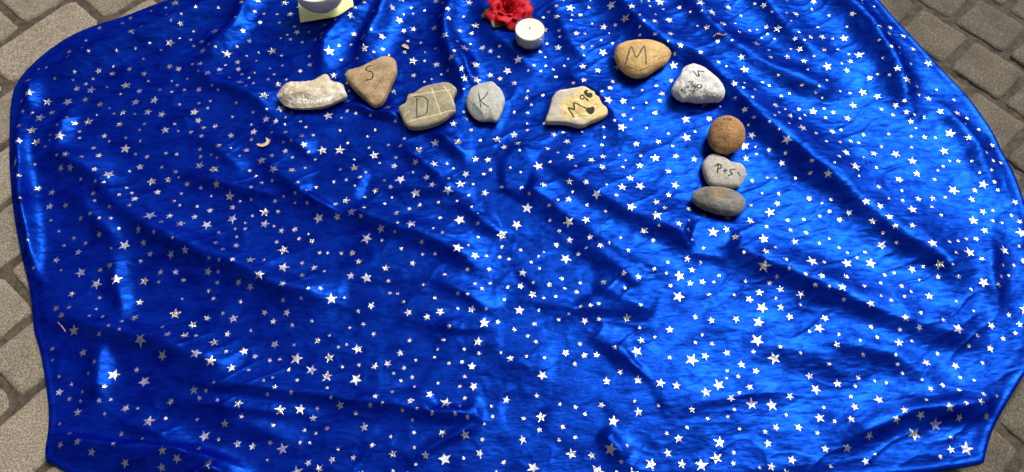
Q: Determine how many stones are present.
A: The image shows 10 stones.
